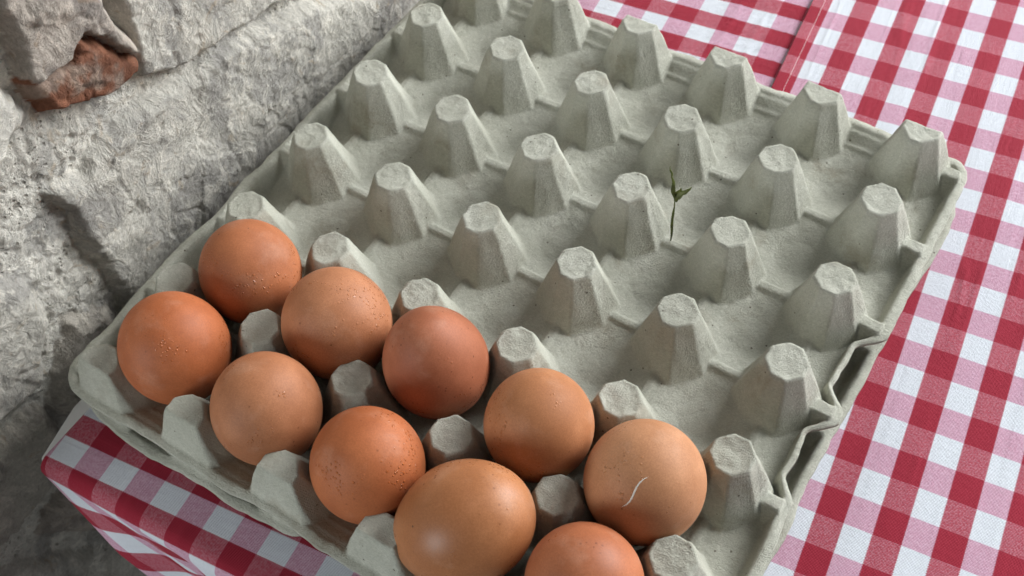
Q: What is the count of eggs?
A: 10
